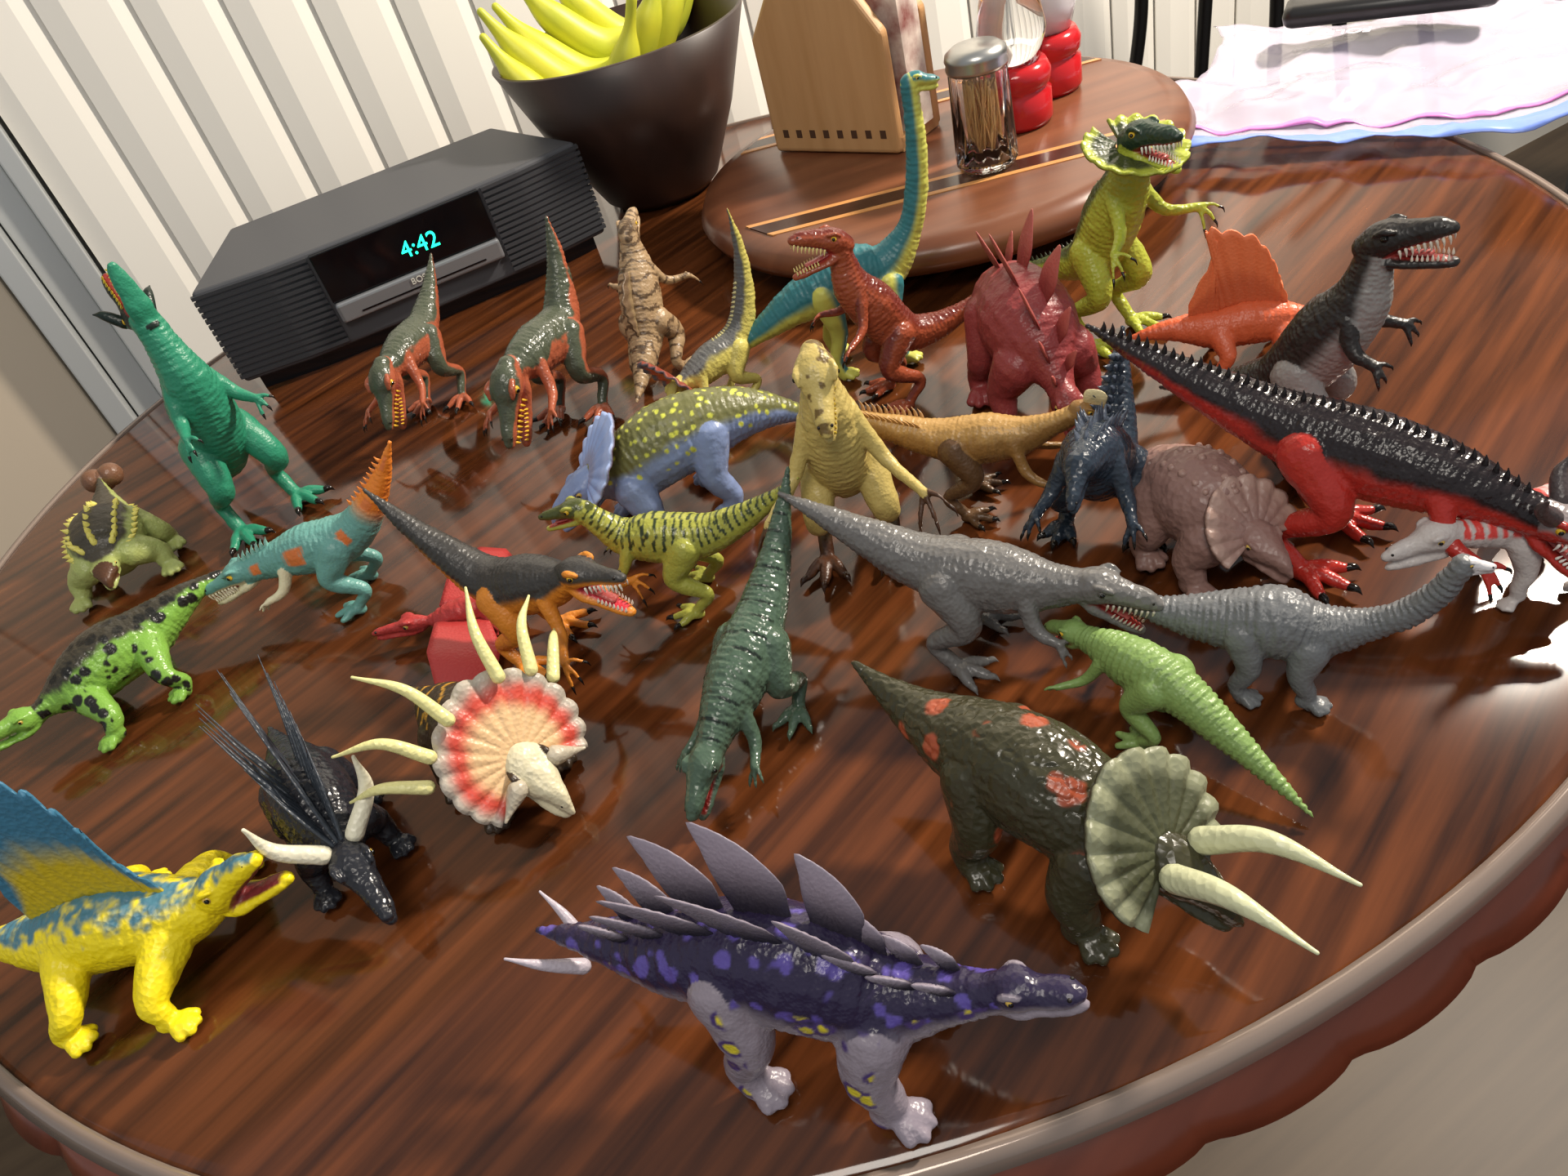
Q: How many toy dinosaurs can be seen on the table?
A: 33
